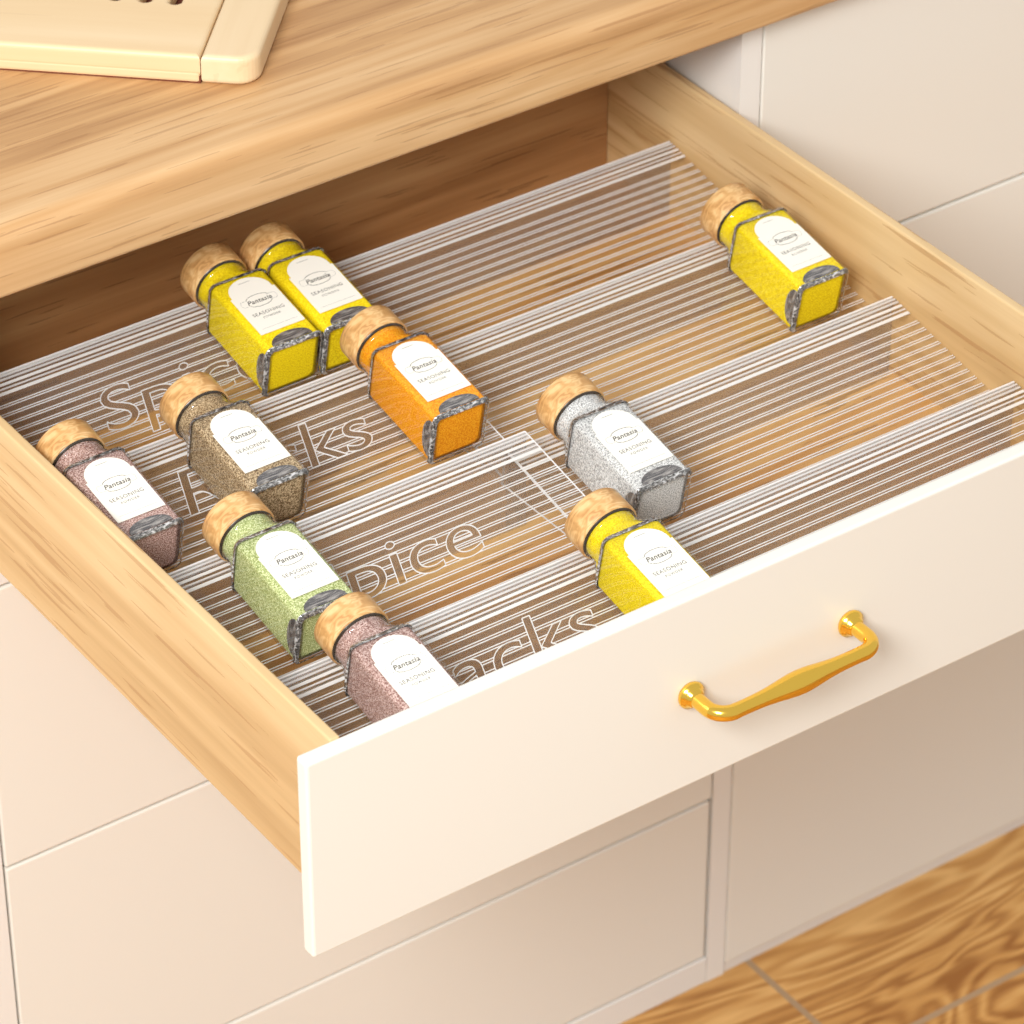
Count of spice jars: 10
